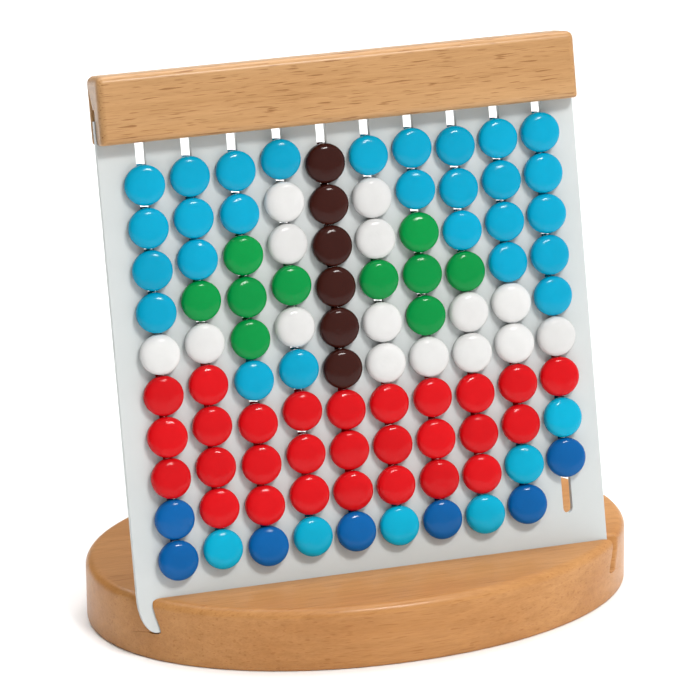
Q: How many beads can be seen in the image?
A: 99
